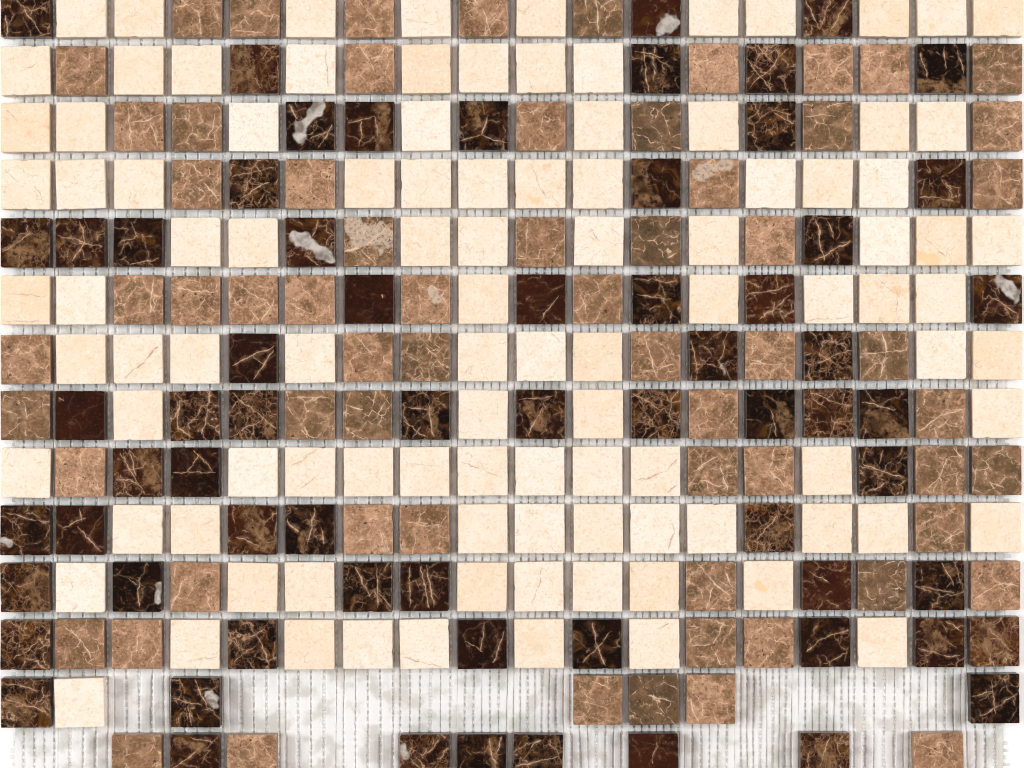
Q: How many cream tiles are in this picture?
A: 102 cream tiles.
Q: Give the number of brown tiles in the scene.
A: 64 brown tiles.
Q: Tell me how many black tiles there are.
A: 66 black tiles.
